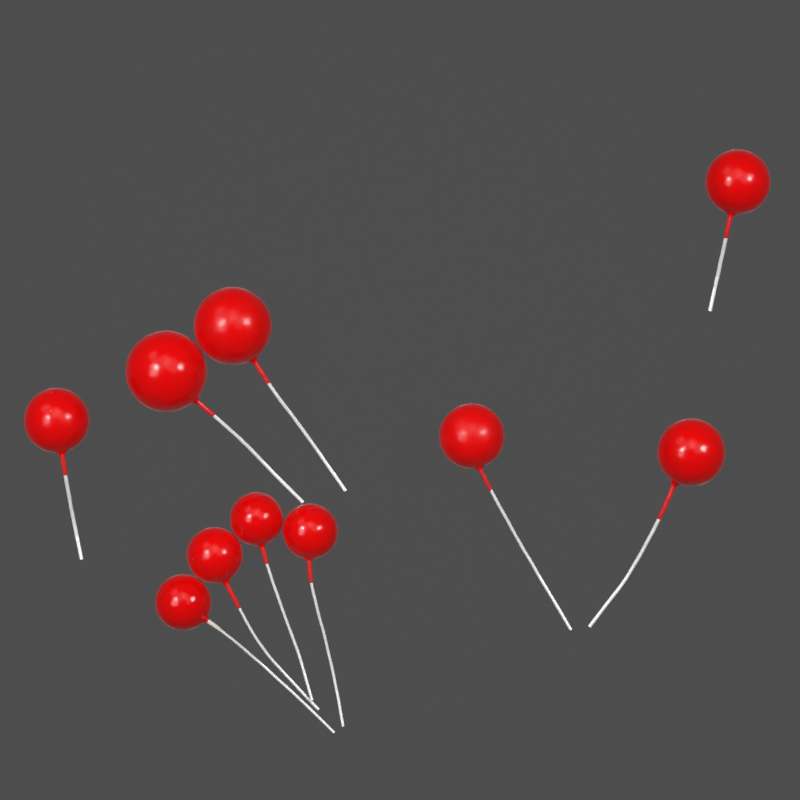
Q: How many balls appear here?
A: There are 10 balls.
